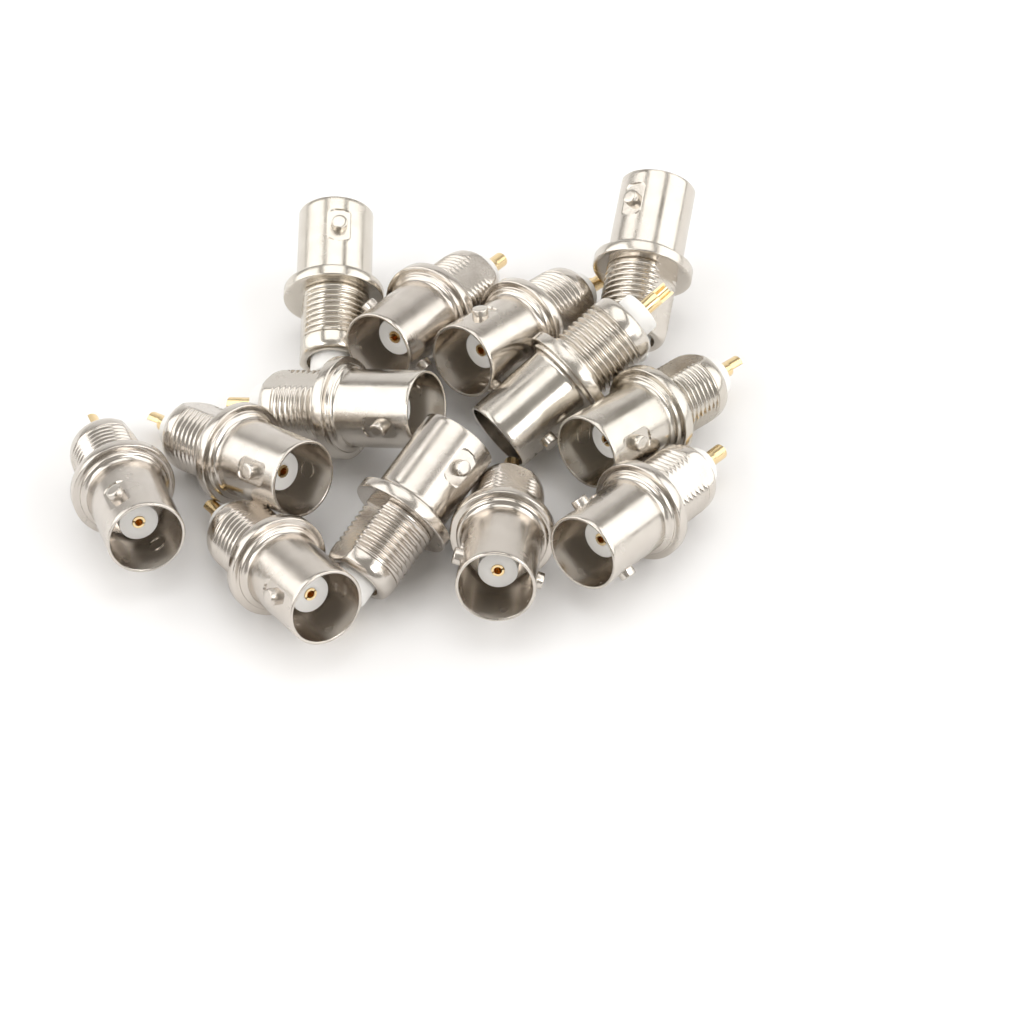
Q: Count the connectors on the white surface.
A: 13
